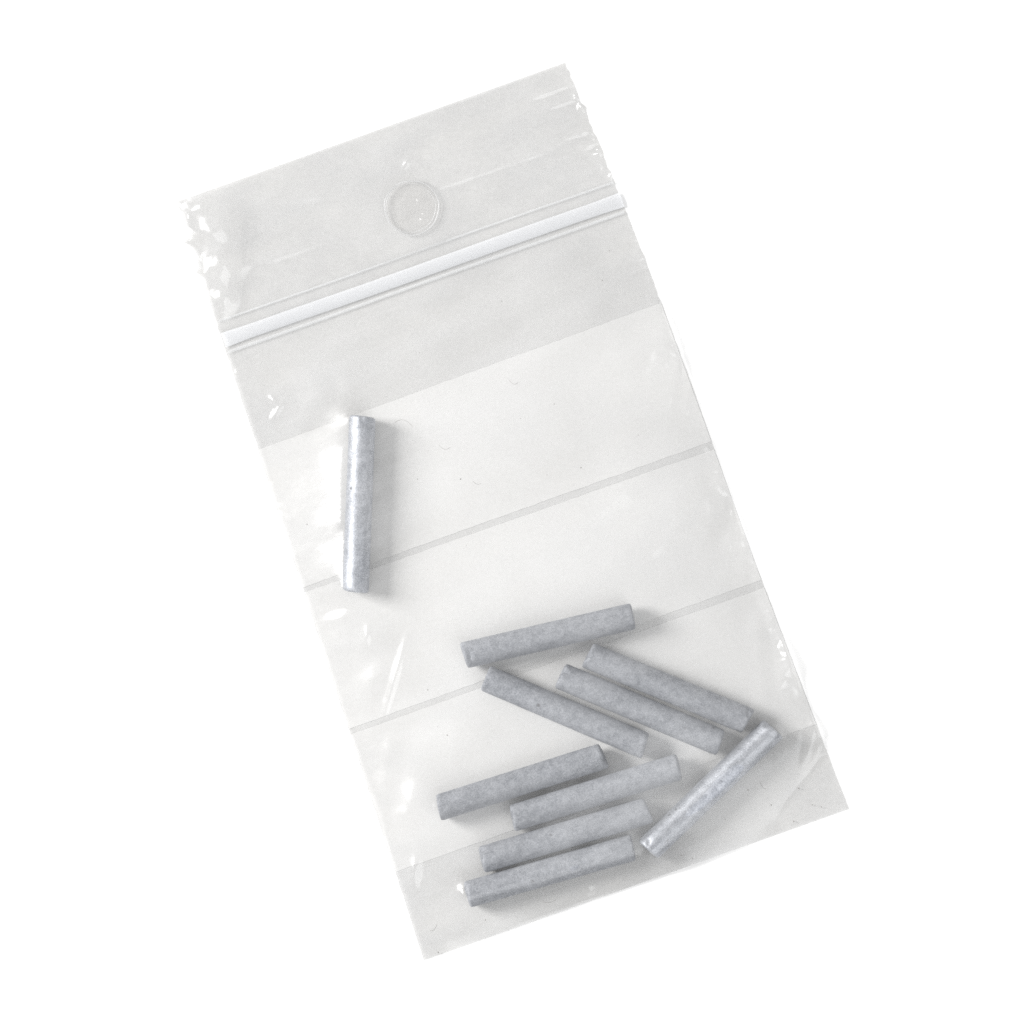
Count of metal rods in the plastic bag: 10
